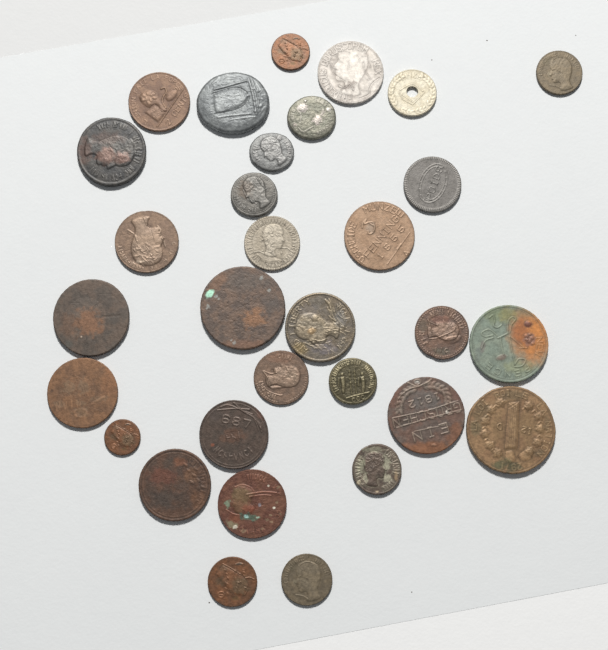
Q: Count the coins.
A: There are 31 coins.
